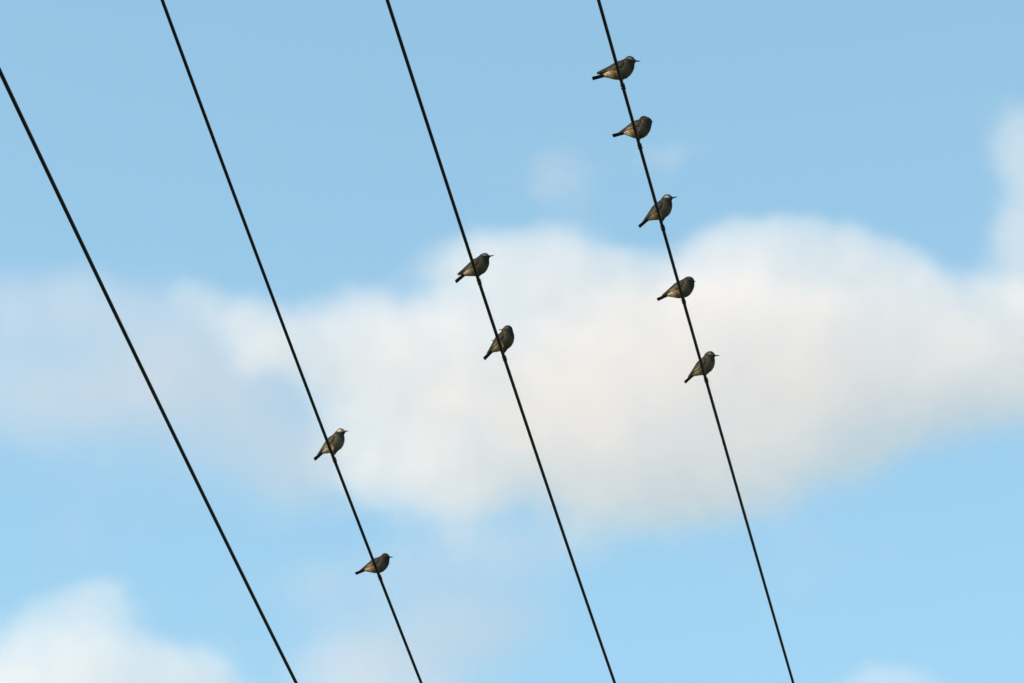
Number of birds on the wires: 9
